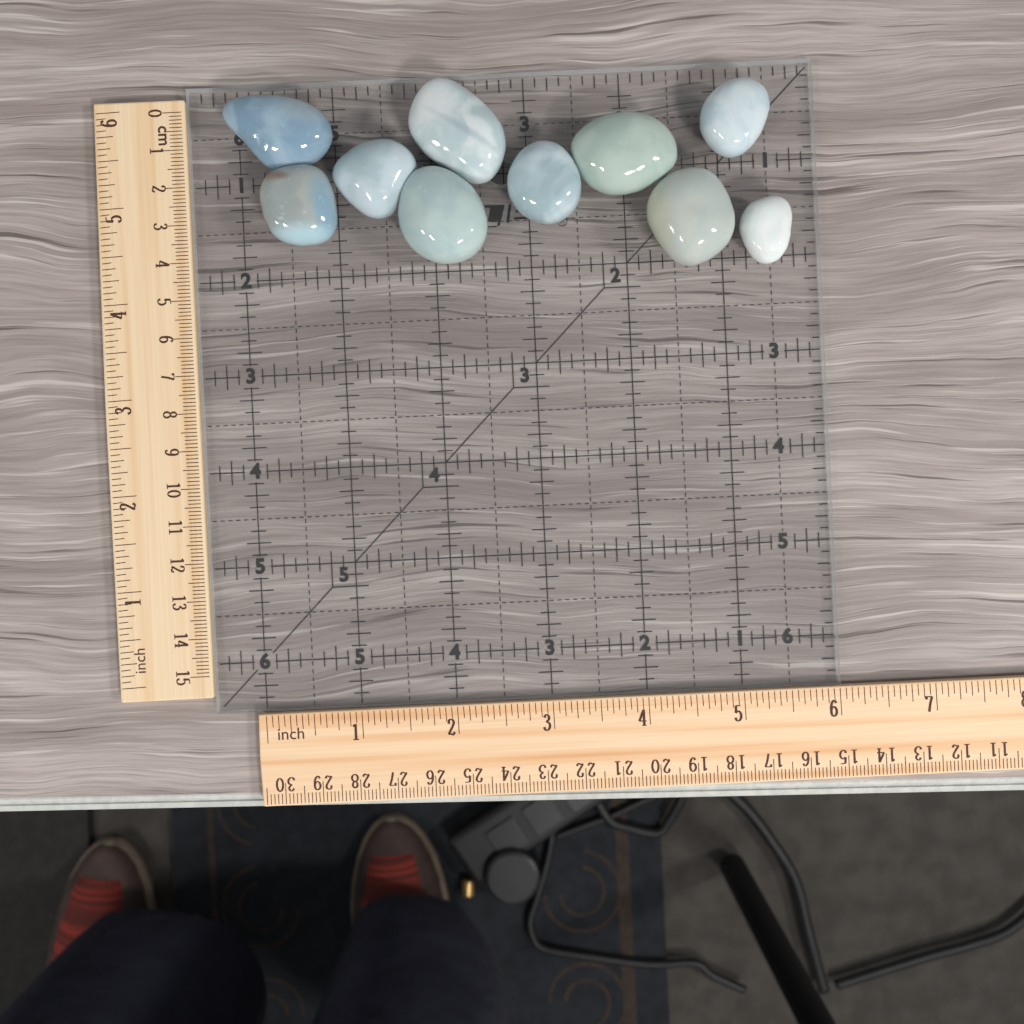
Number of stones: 10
